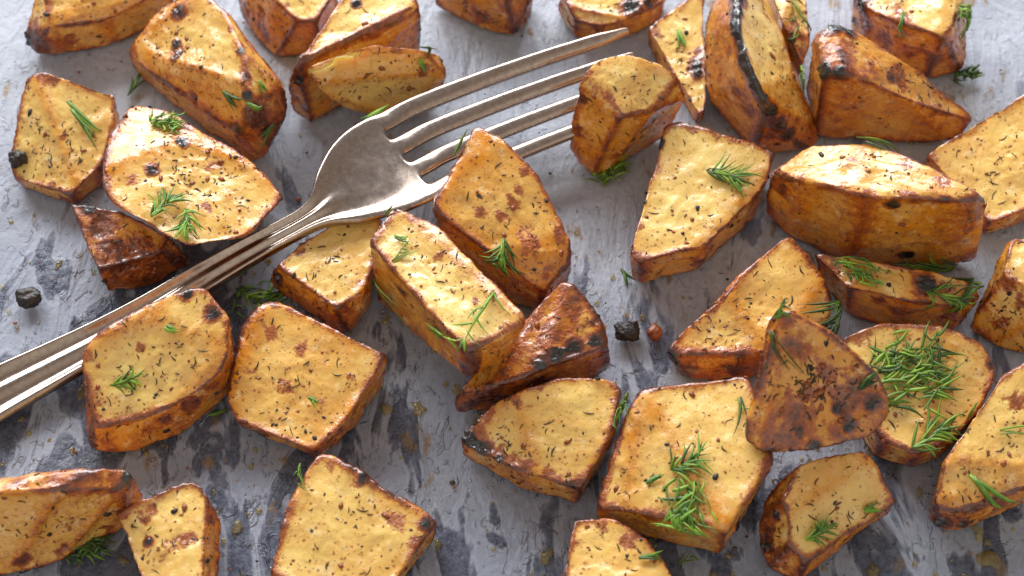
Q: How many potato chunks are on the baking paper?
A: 38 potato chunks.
